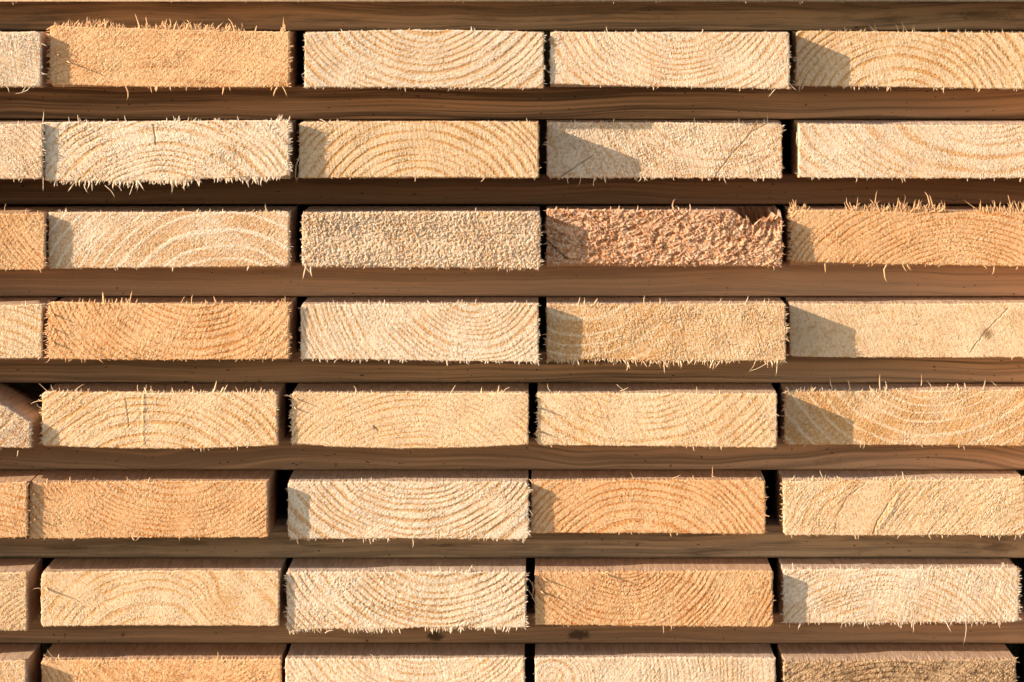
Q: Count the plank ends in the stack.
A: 40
